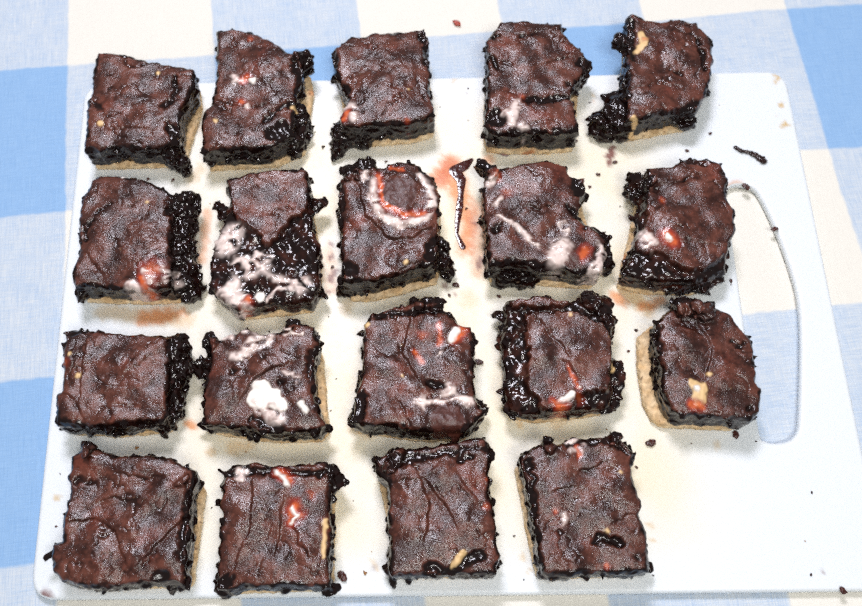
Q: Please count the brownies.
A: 19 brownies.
